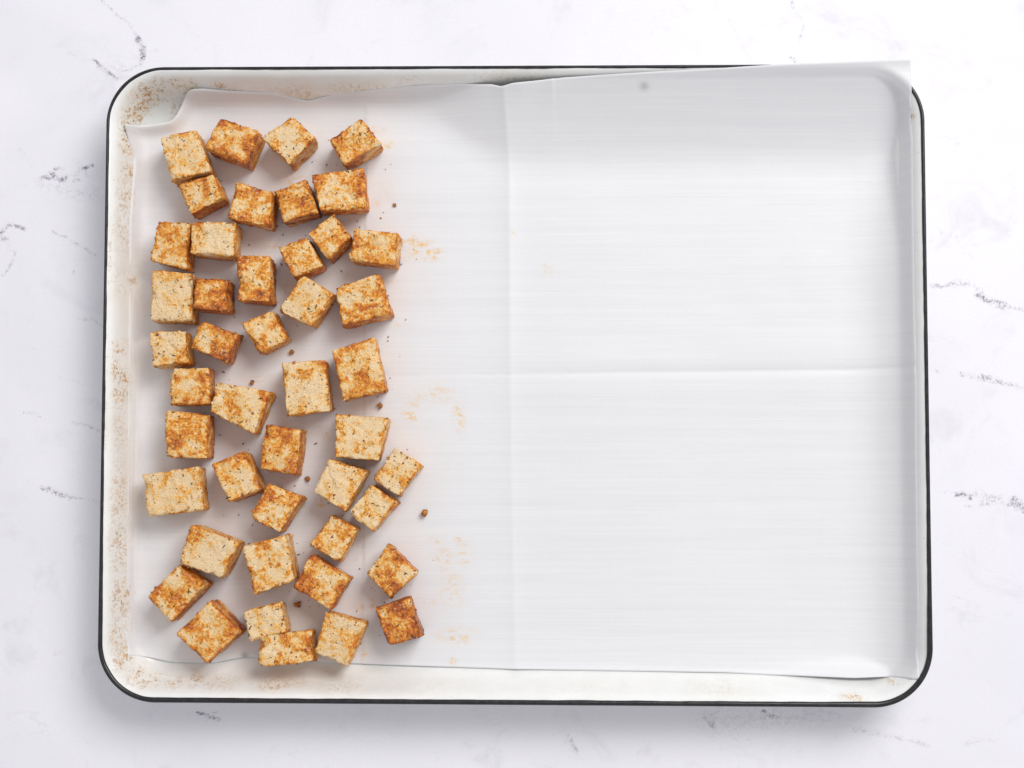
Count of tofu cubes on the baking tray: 45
